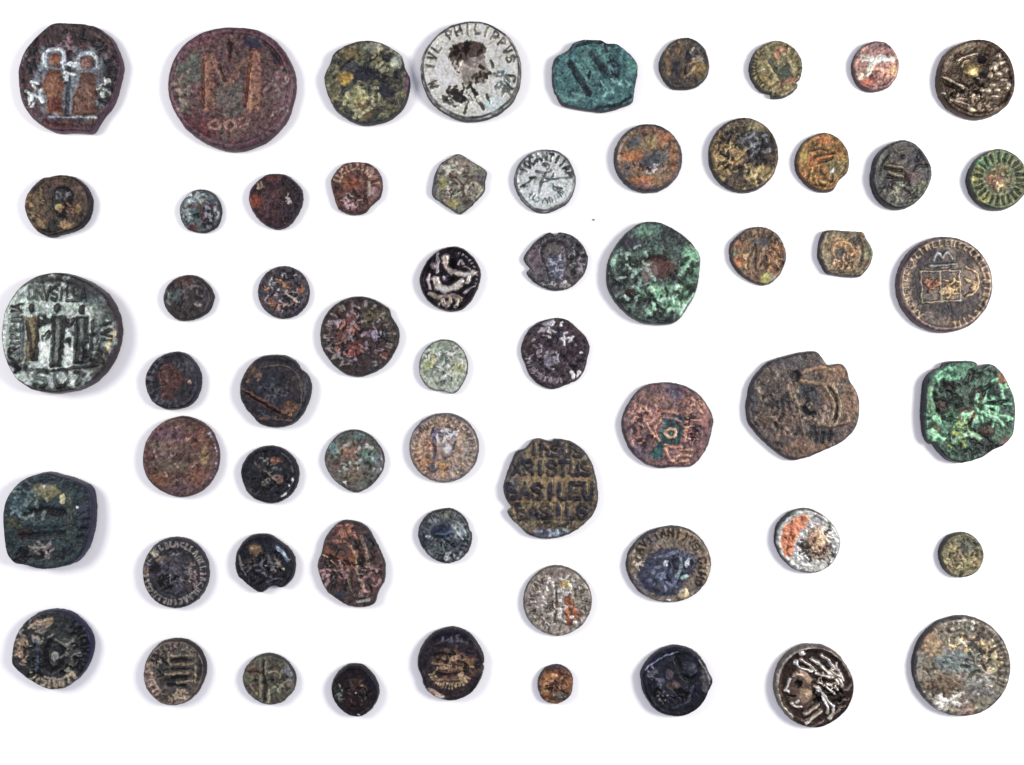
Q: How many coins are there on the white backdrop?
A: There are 60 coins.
